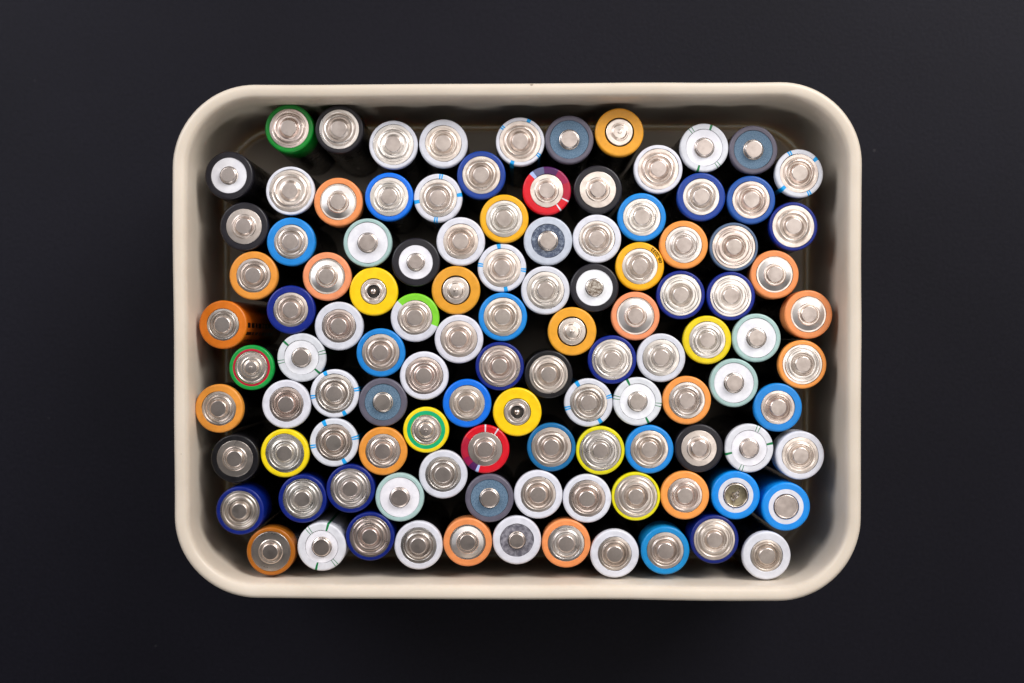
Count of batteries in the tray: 110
